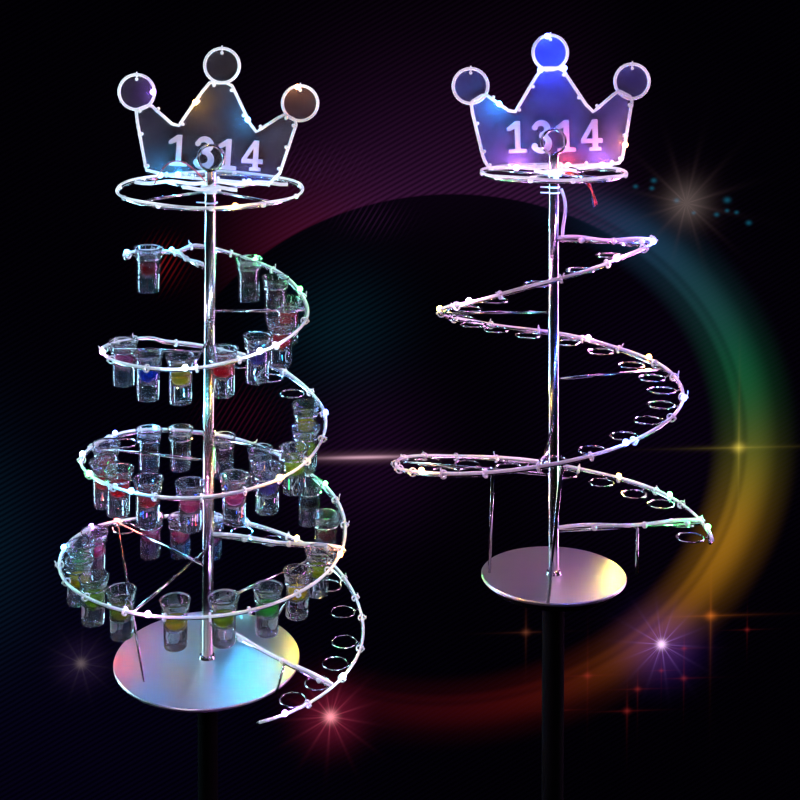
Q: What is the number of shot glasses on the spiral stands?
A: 39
